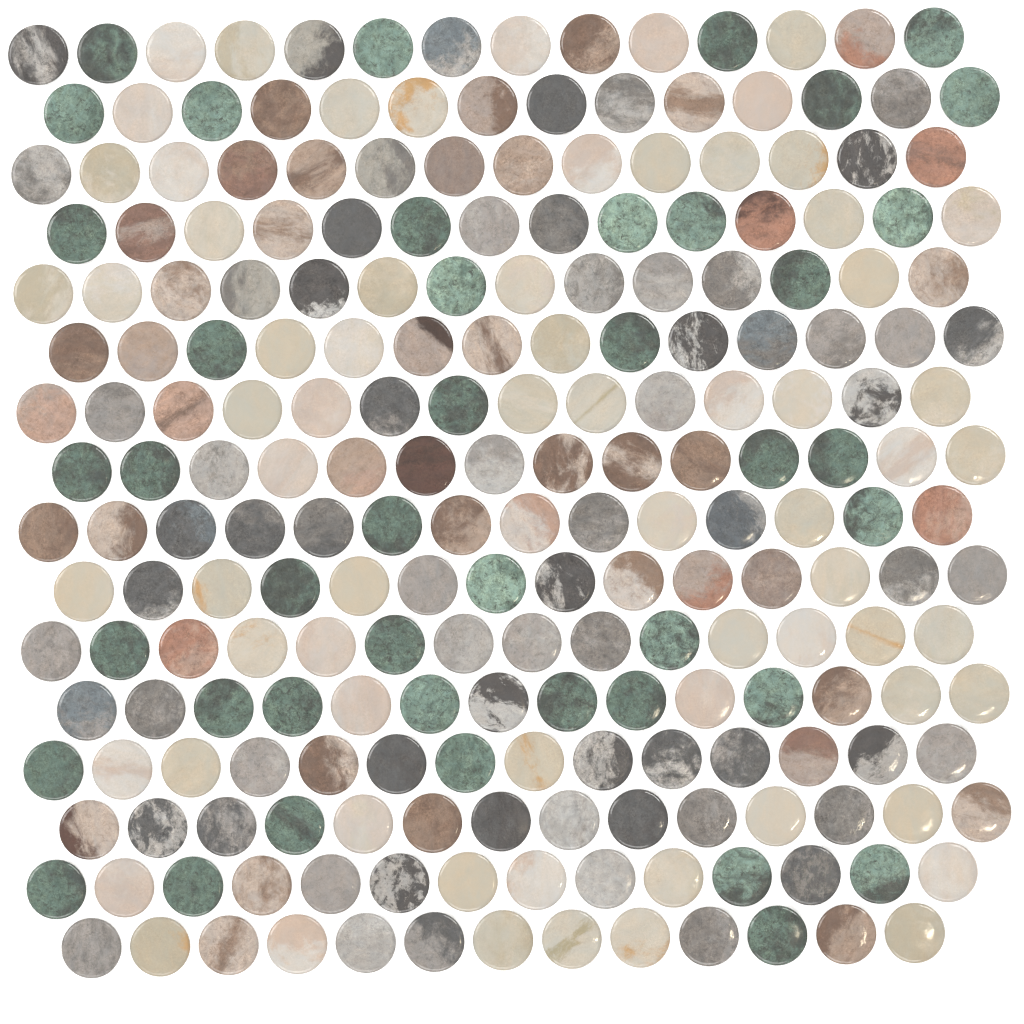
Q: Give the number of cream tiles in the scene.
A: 69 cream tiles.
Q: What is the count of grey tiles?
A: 67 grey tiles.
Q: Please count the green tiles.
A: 43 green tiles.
